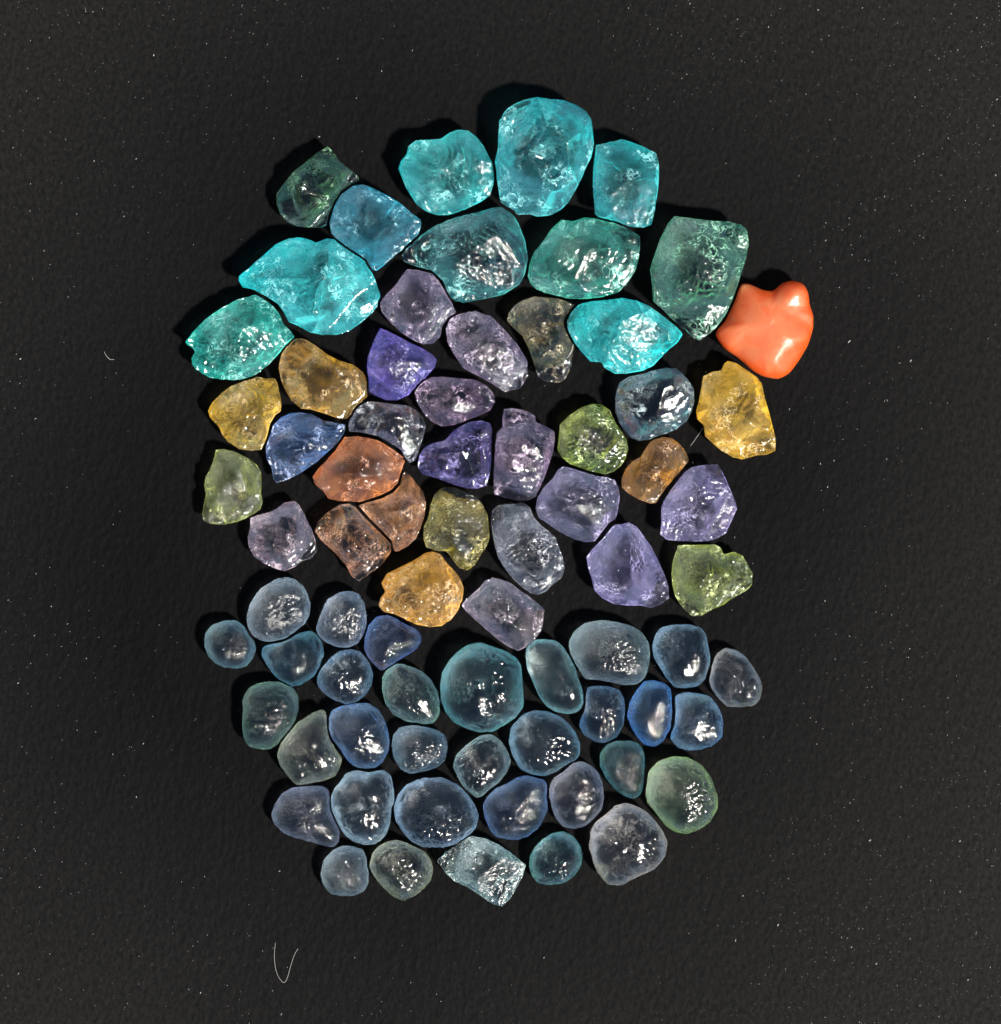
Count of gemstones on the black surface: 73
